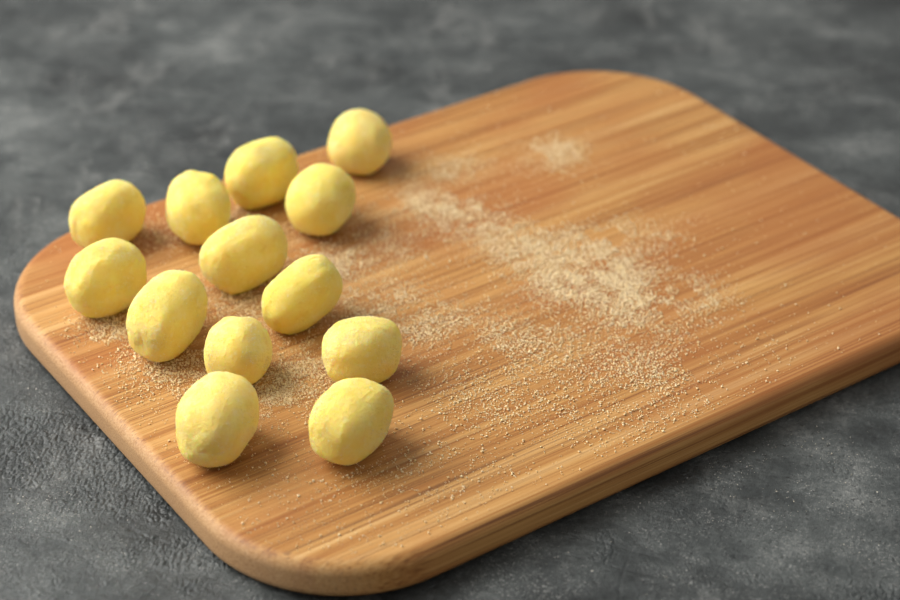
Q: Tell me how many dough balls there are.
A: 13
